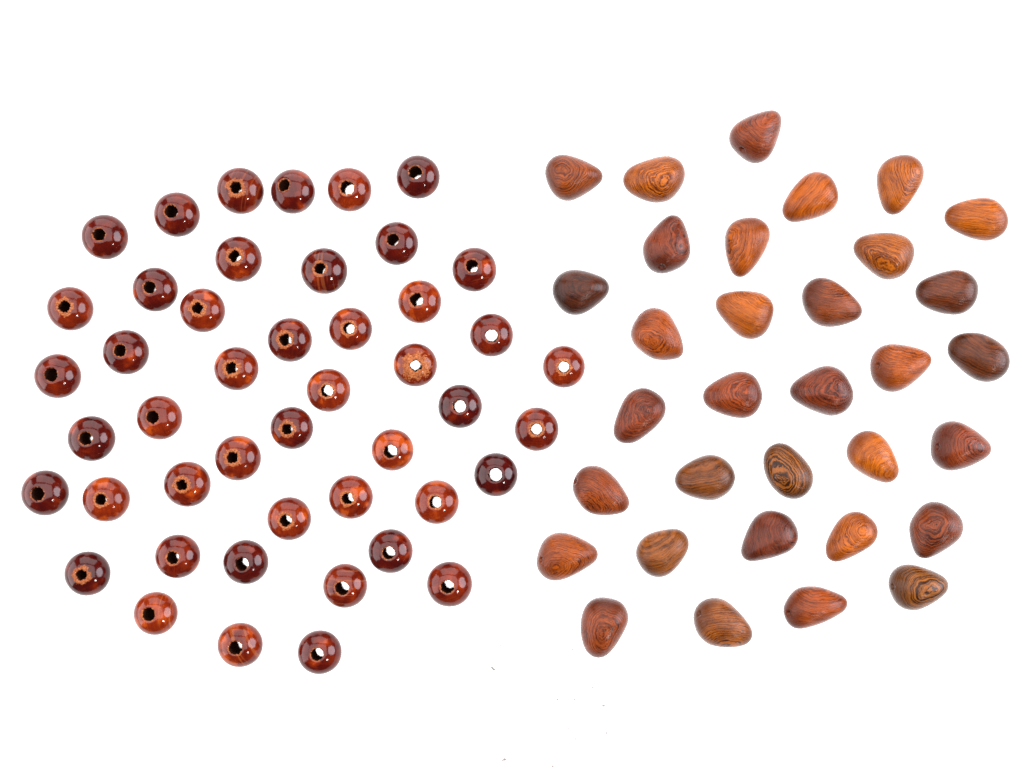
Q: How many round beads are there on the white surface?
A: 46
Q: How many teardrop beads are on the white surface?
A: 33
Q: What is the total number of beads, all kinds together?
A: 79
